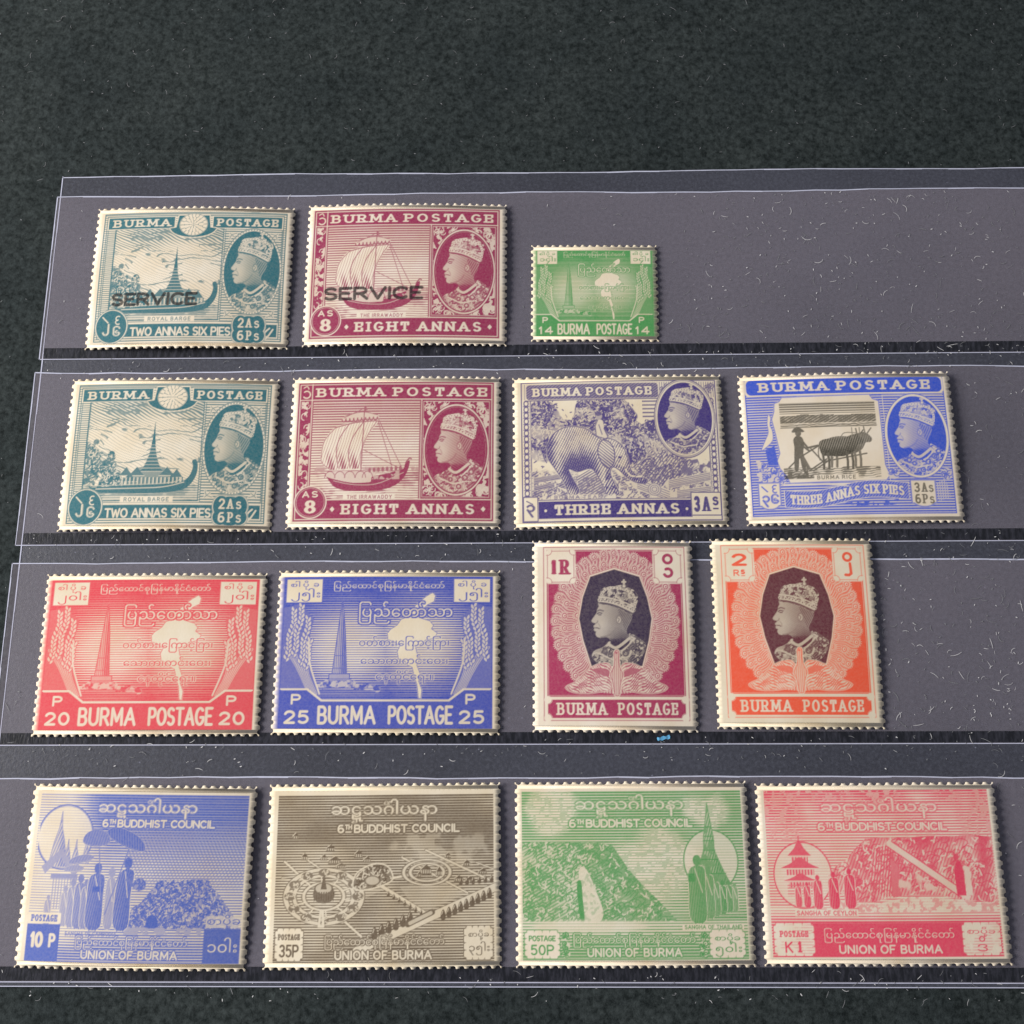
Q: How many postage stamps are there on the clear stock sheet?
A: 15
